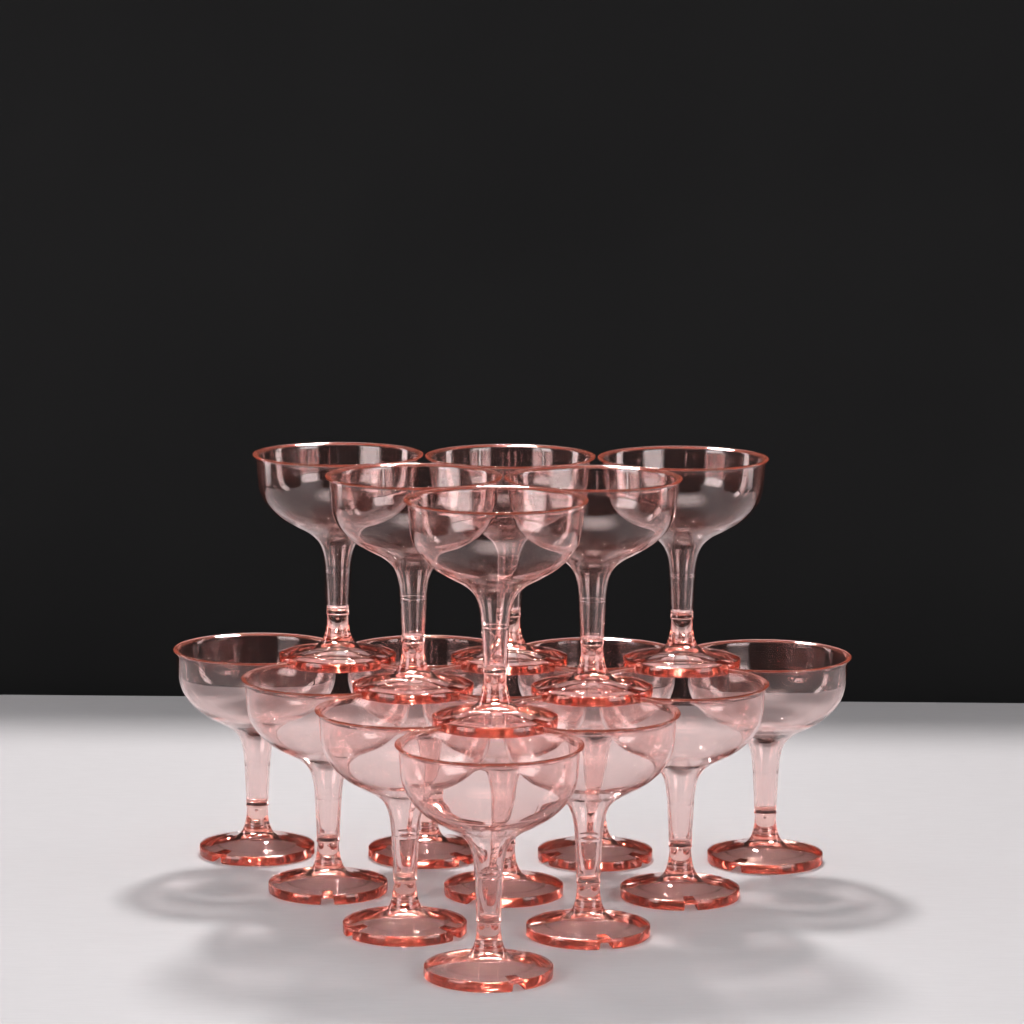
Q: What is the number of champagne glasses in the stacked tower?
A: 16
